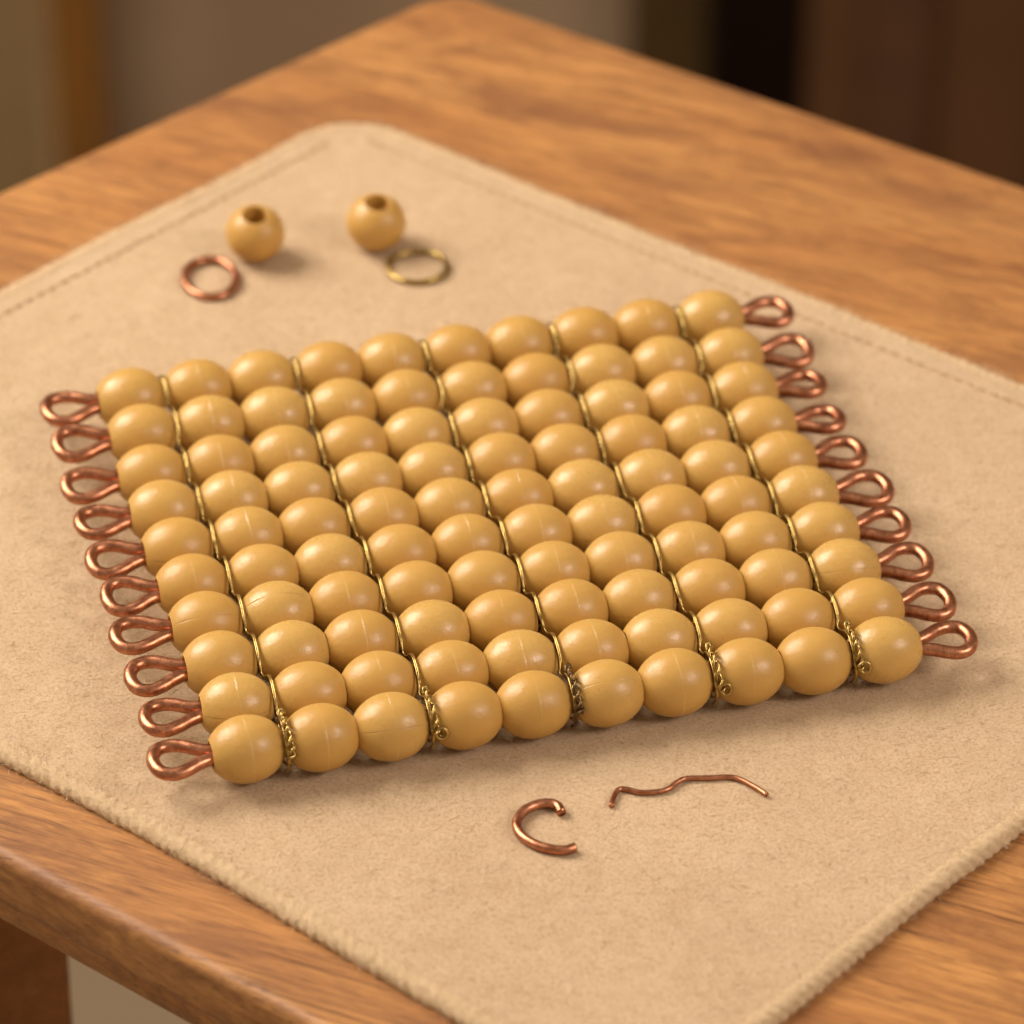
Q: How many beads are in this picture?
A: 102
